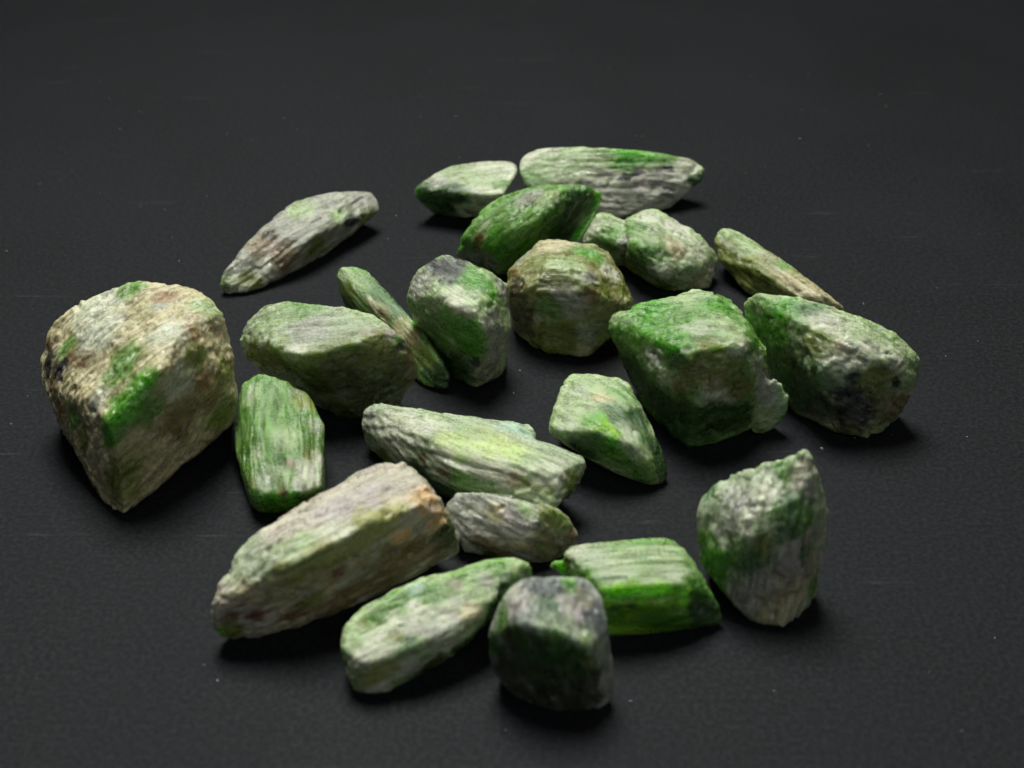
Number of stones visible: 22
